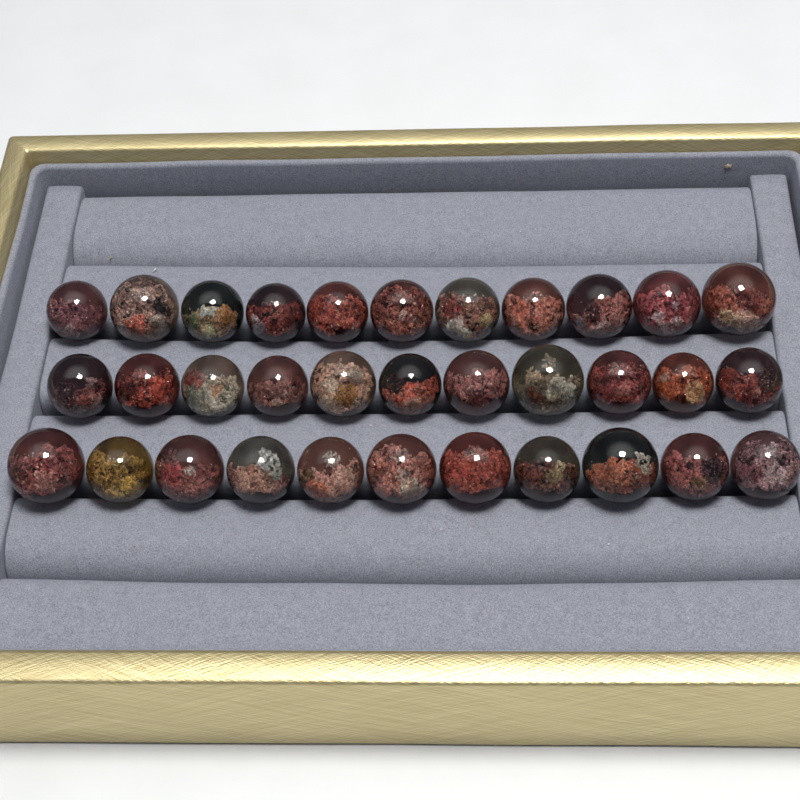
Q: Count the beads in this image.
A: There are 33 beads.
